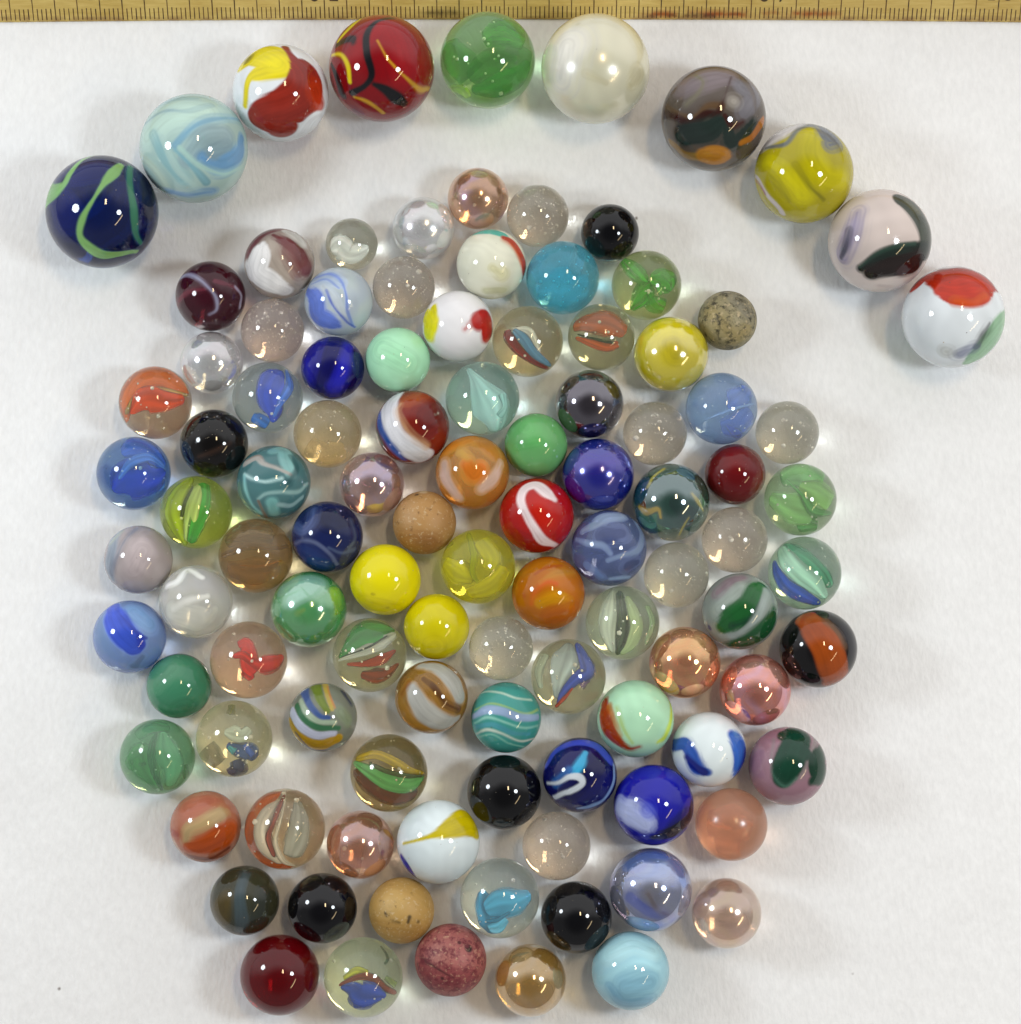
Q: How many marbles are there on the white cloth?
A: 107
